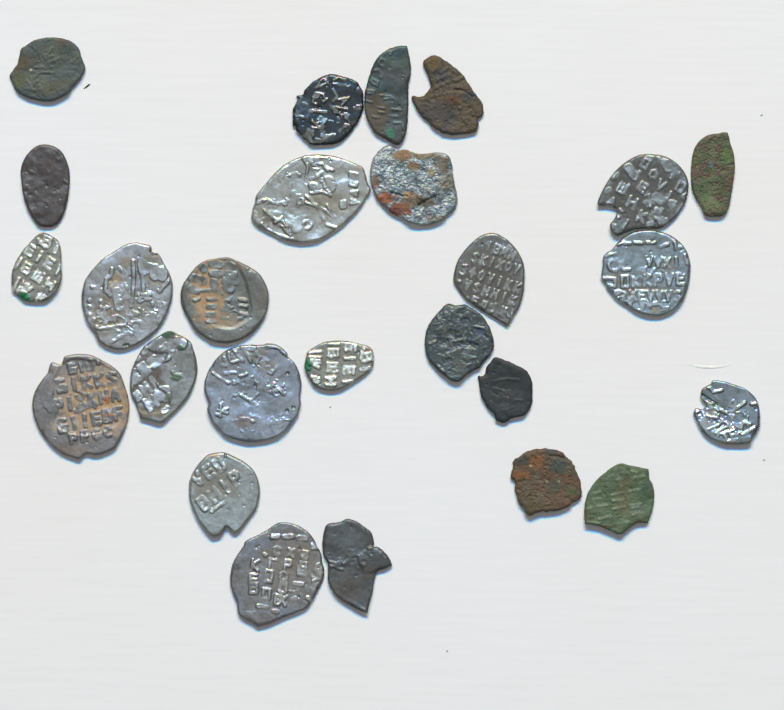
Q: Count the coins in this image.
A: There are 26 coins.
